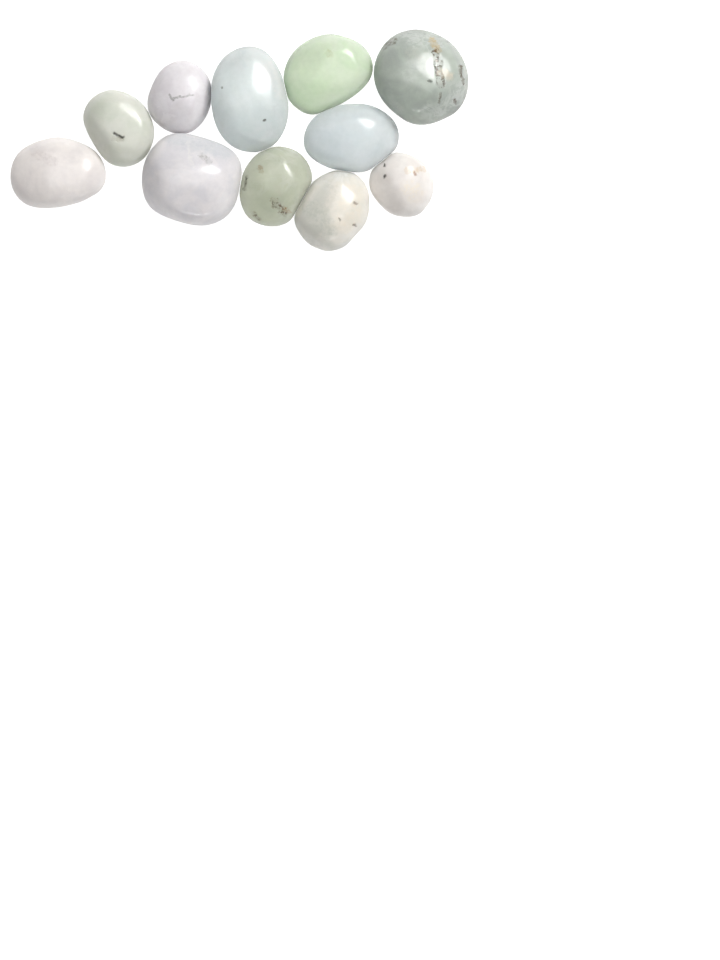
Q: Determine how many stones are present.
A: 11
